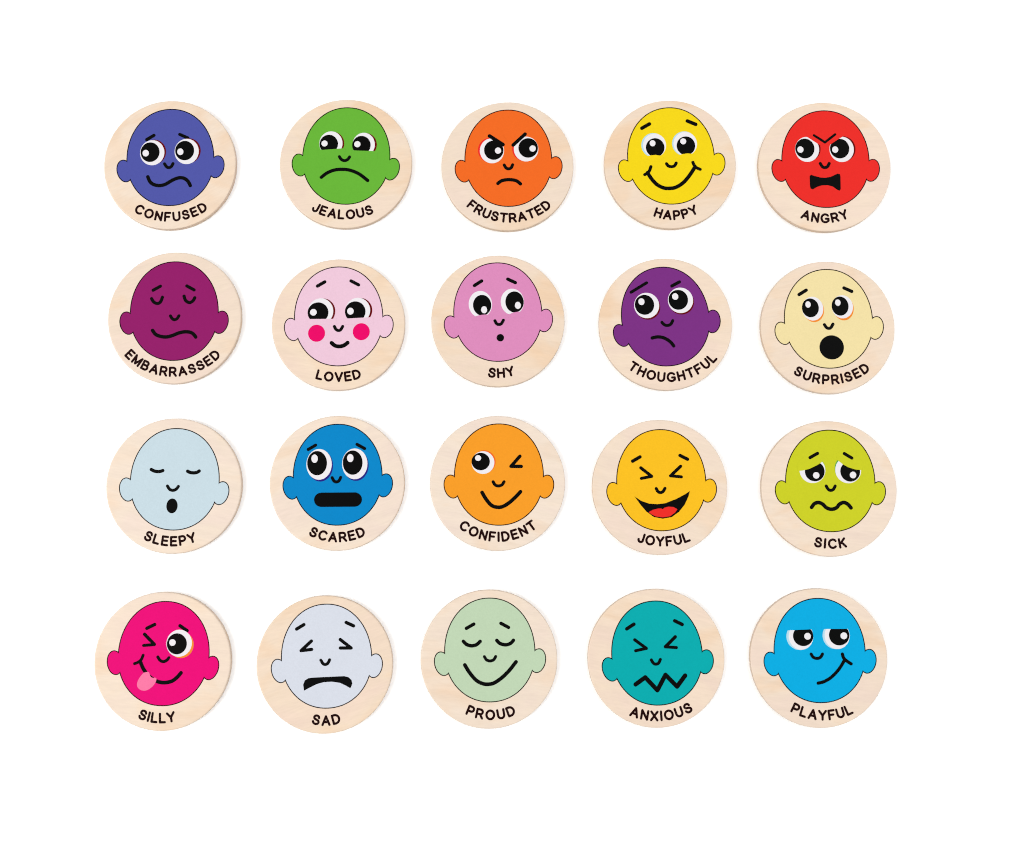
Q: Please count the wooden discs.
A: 20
